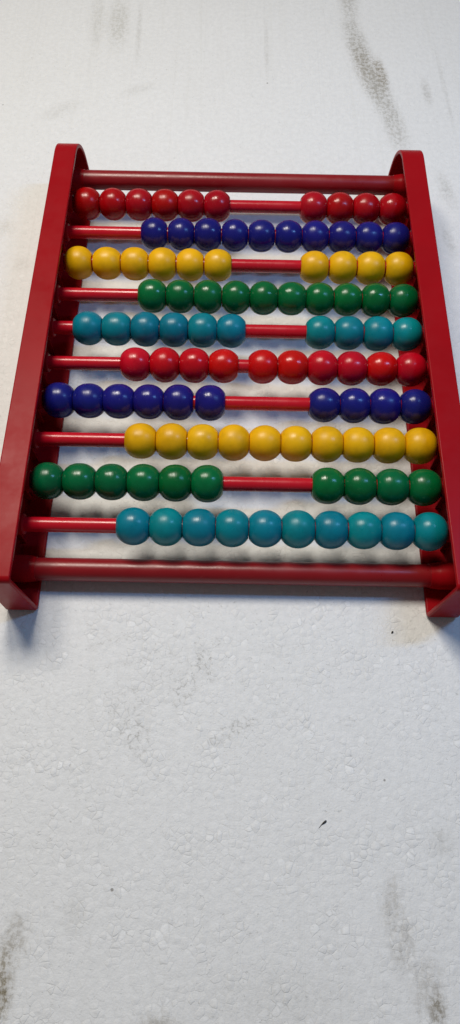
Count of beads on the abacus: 100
